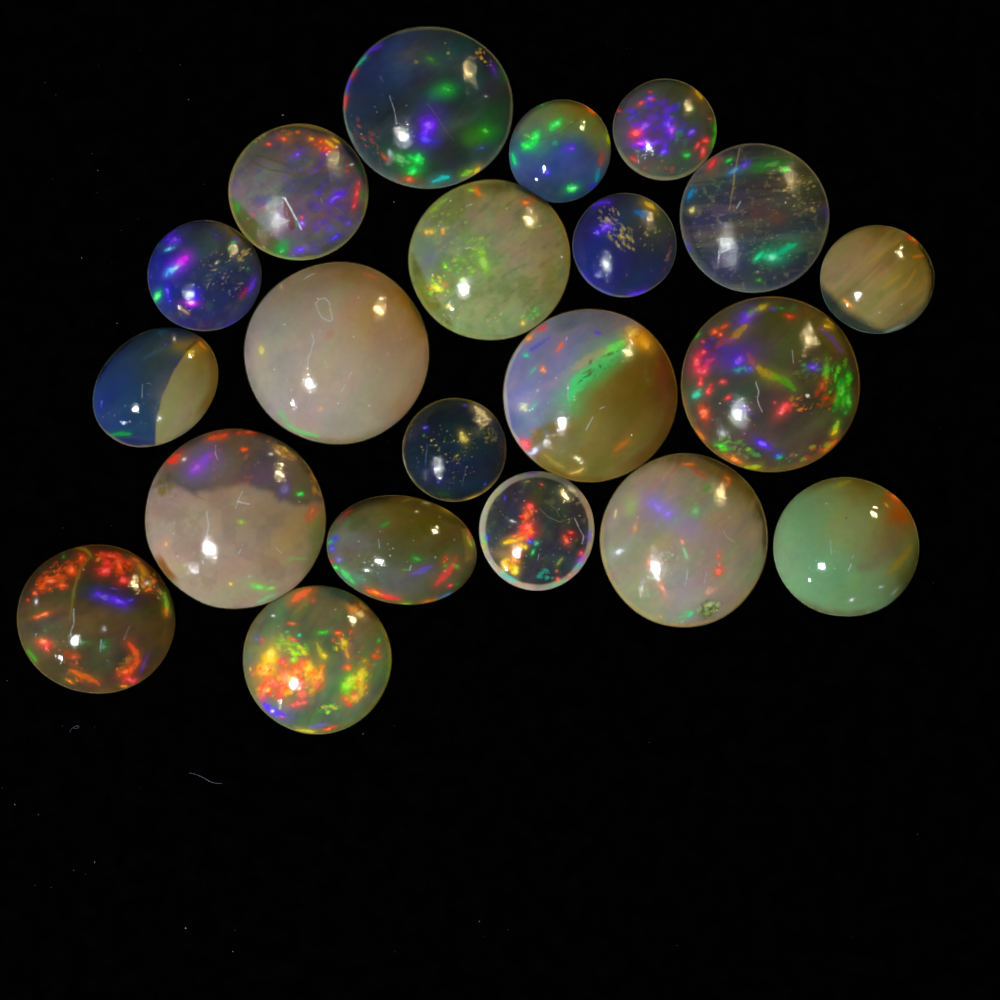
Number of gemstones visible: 21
